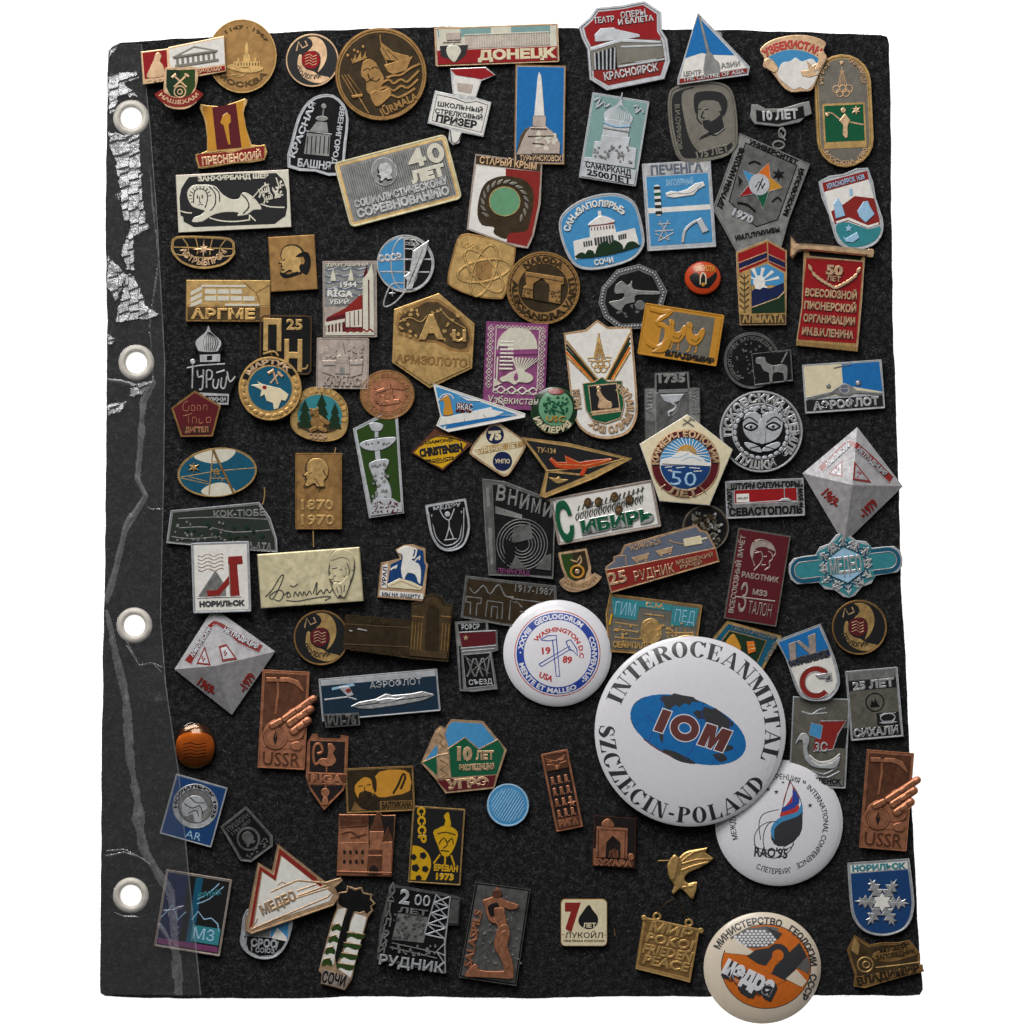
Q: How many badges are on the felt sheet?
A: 111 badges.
